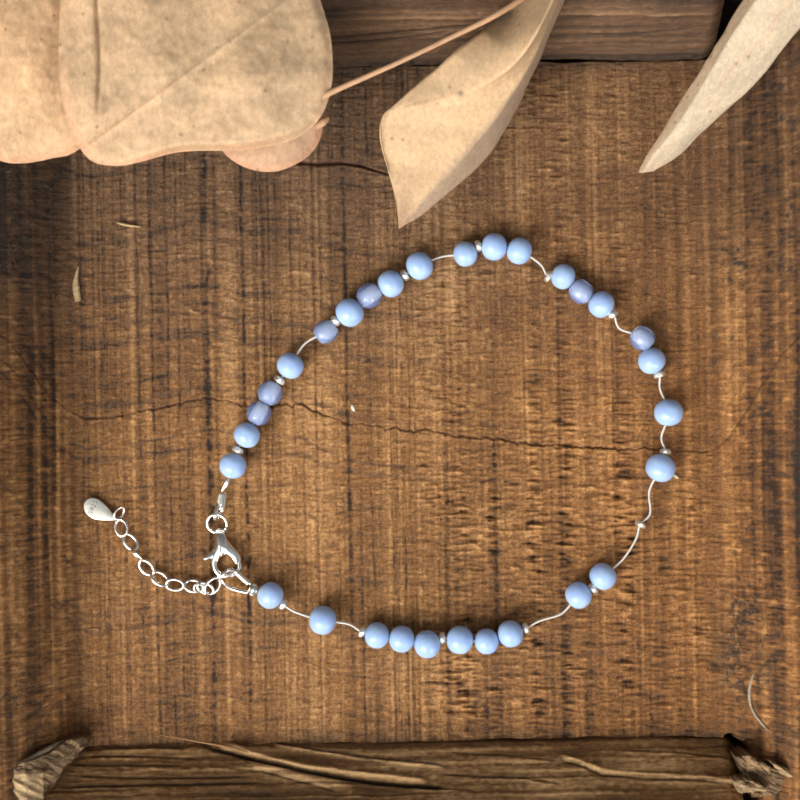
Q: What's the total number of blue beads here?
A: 30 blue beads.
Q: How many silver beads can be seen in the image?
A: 15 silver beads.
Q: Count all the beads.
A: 45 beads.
